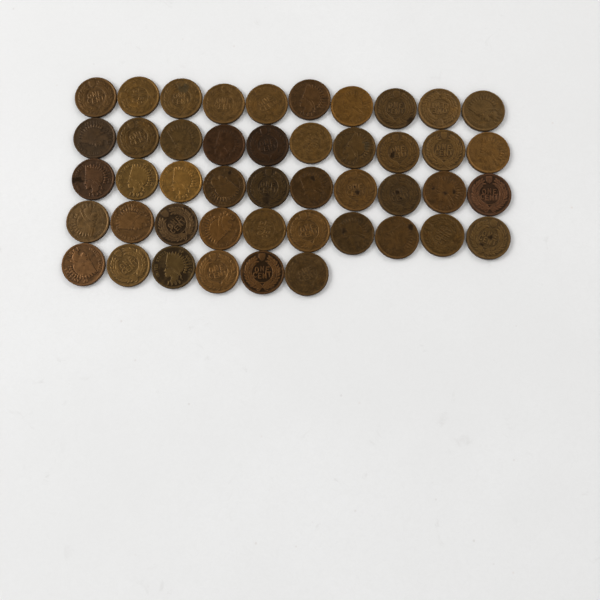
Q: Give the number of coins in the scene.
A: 46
